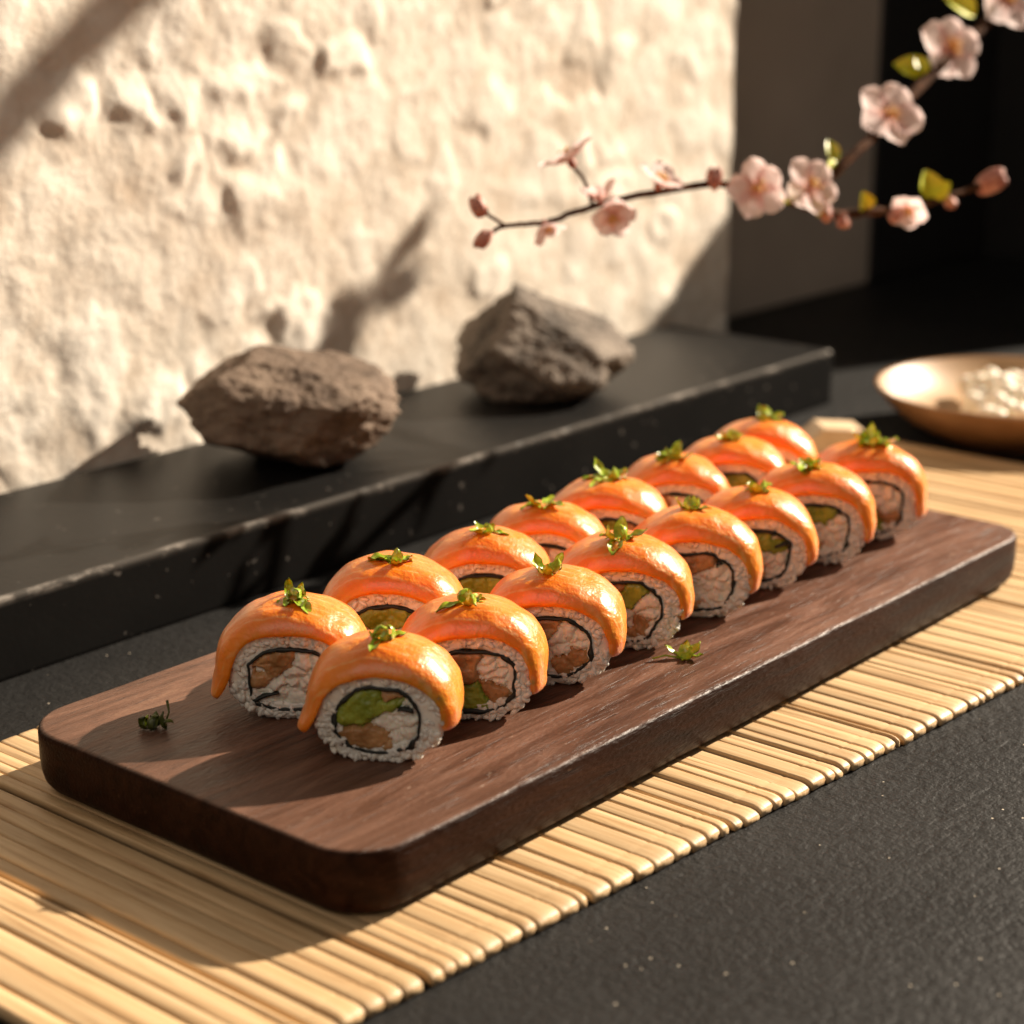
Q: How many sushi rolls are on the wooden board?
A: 16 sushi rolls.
